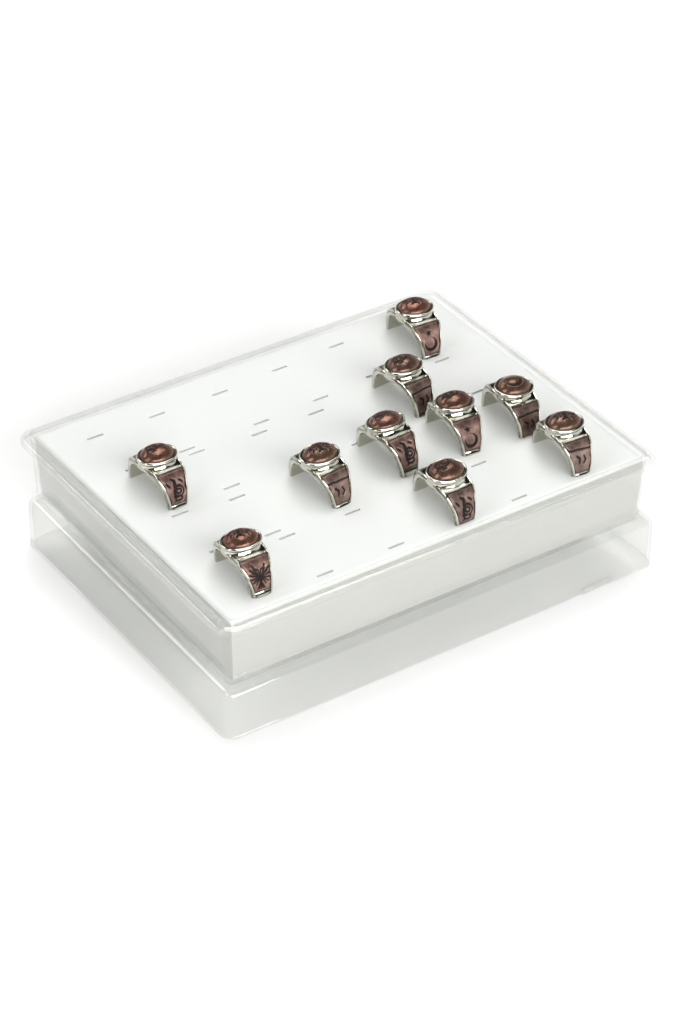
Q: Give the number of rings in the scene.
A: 10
